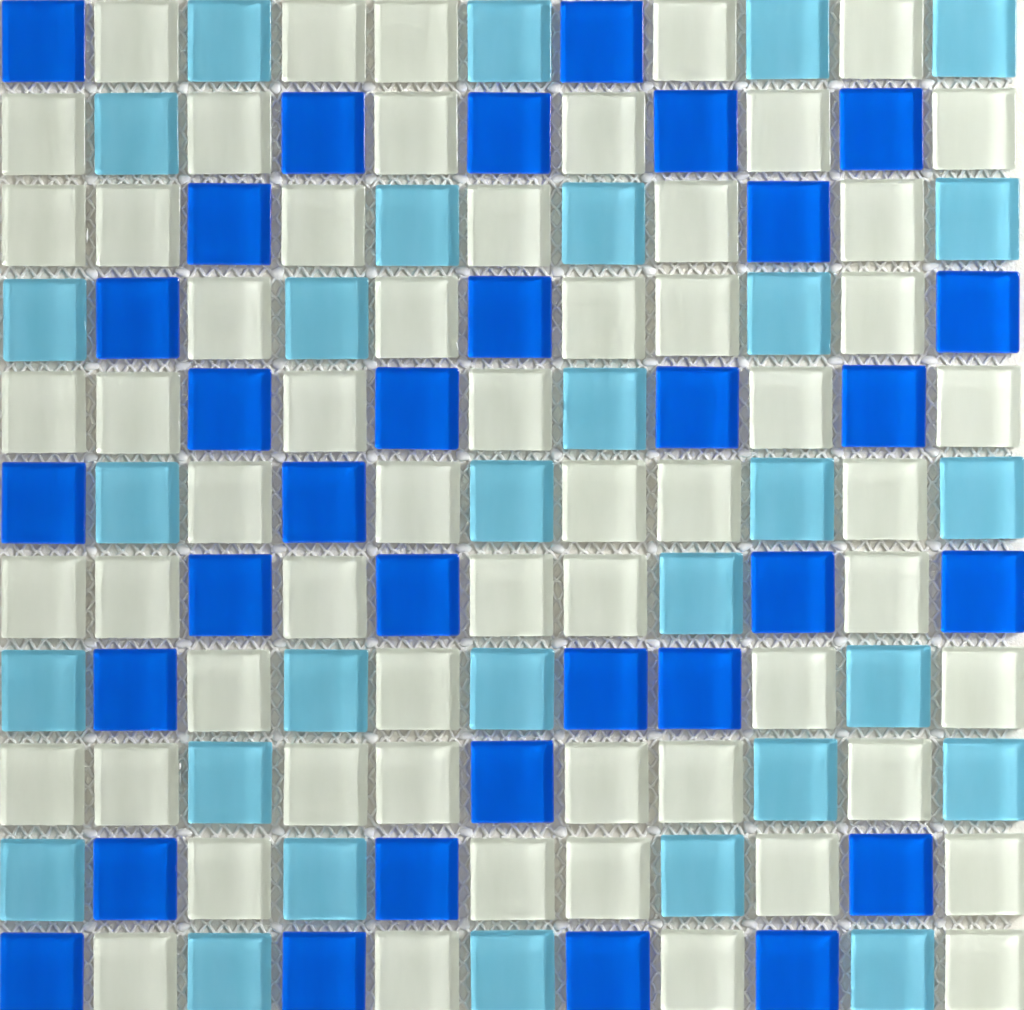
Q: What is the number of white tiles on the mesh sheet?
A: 59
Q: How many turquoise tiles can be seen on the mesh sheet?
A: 30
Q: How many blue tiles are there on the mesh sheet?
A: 32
